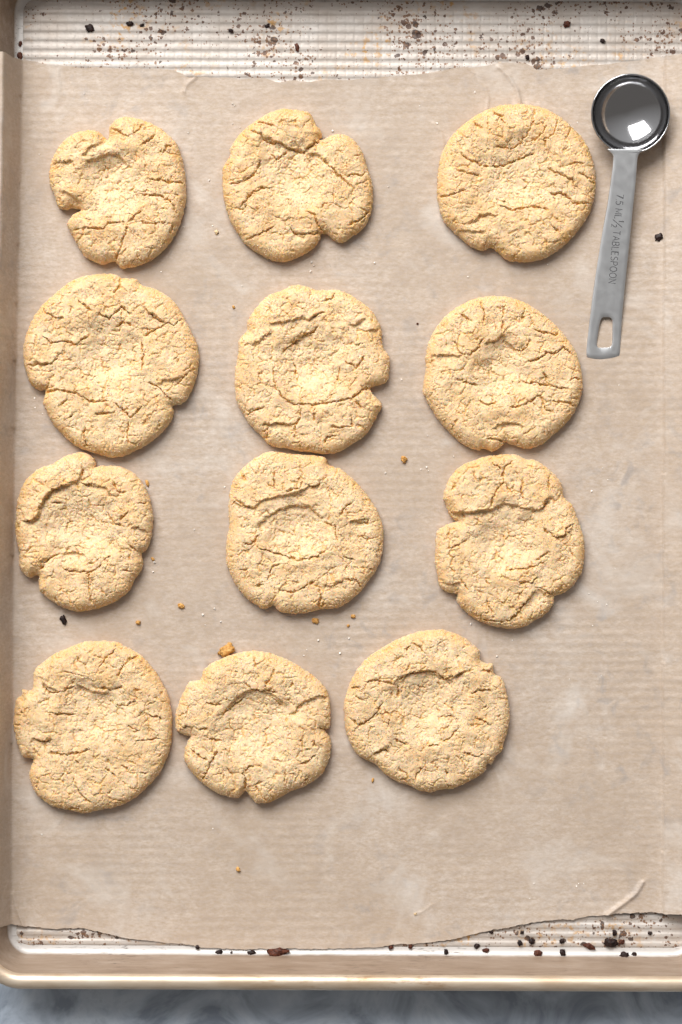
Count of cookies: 12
